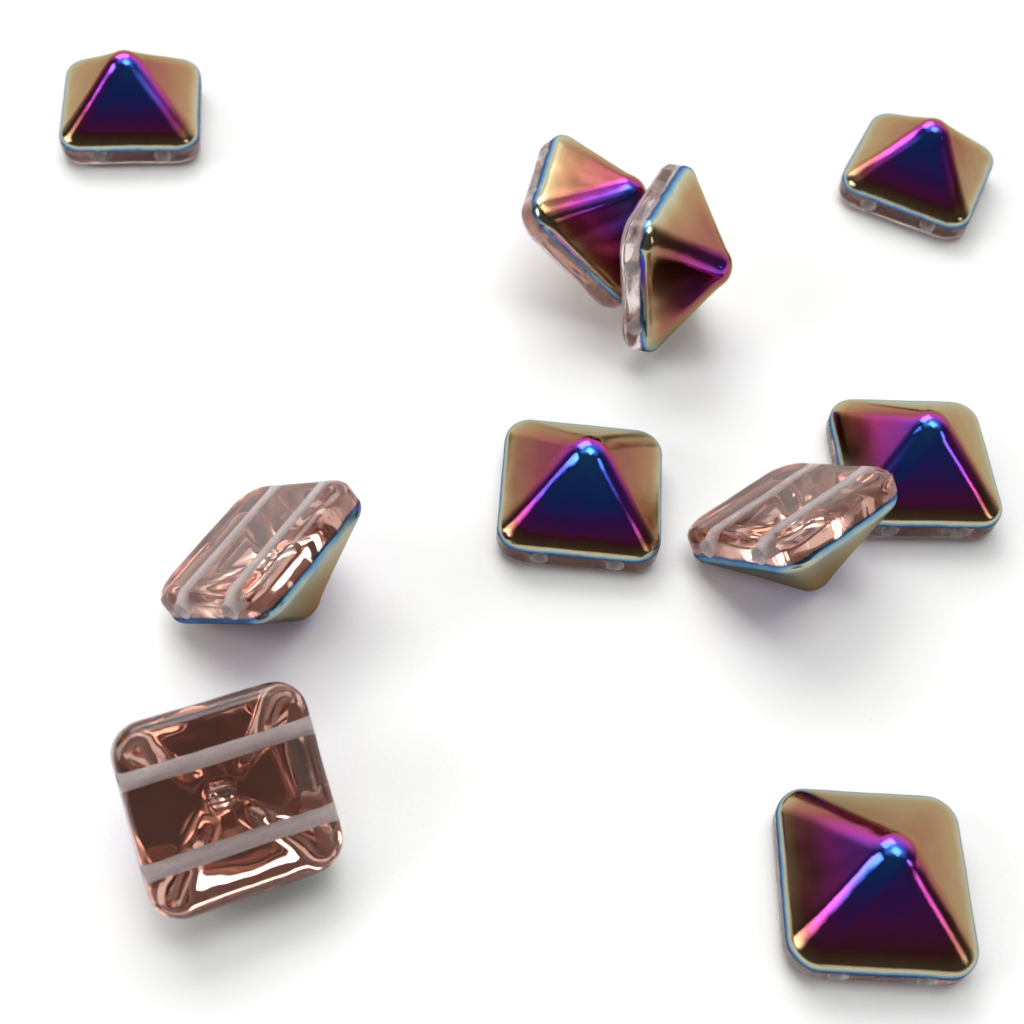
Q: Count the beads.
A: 10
